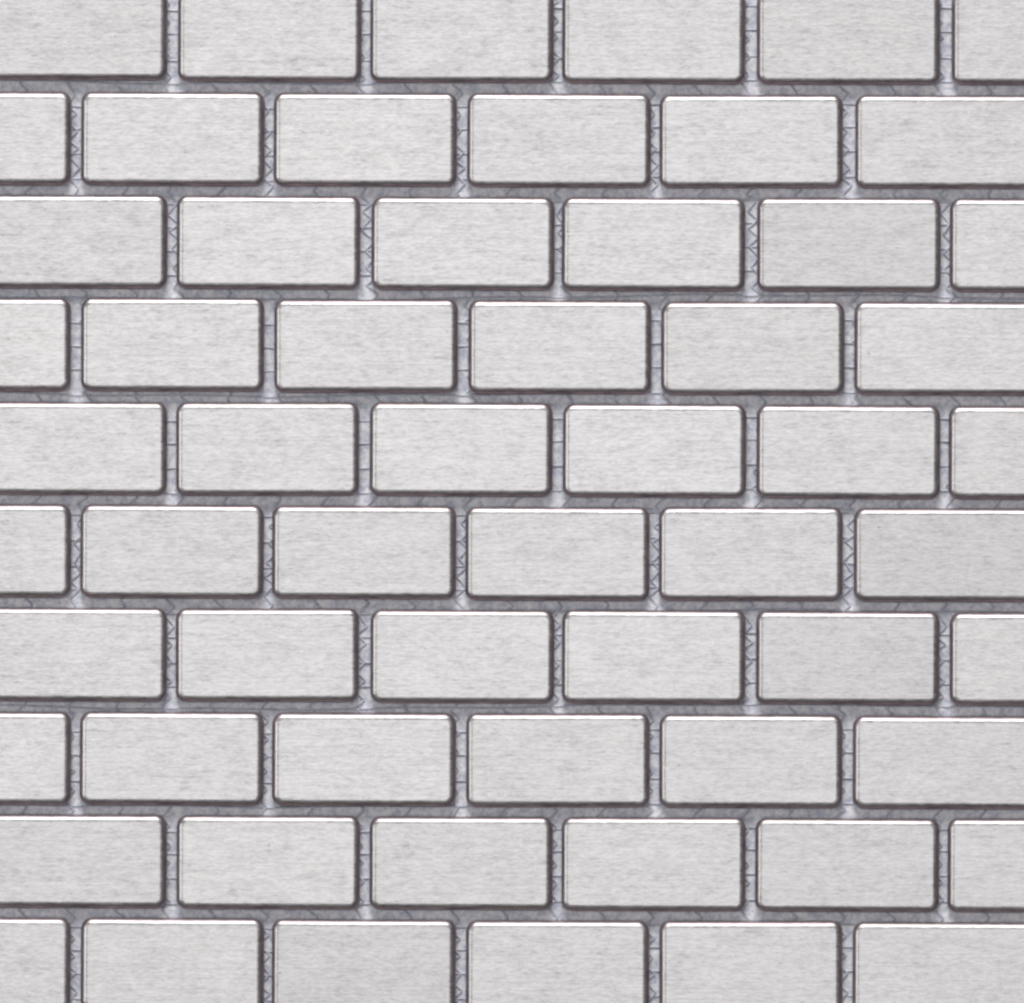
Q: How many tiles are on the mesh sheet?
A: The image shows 60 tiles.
